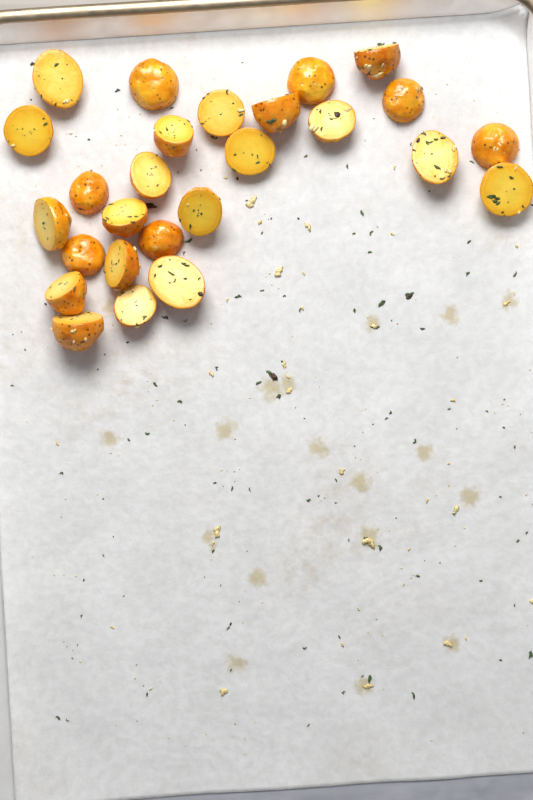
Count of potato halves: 26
